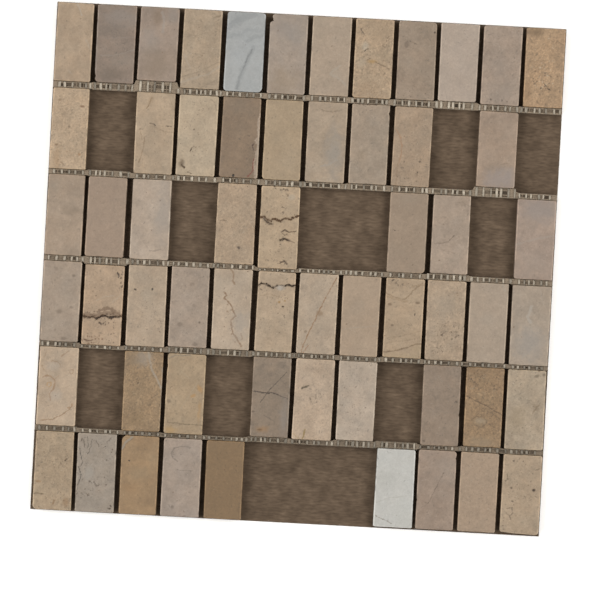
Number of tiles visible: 59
